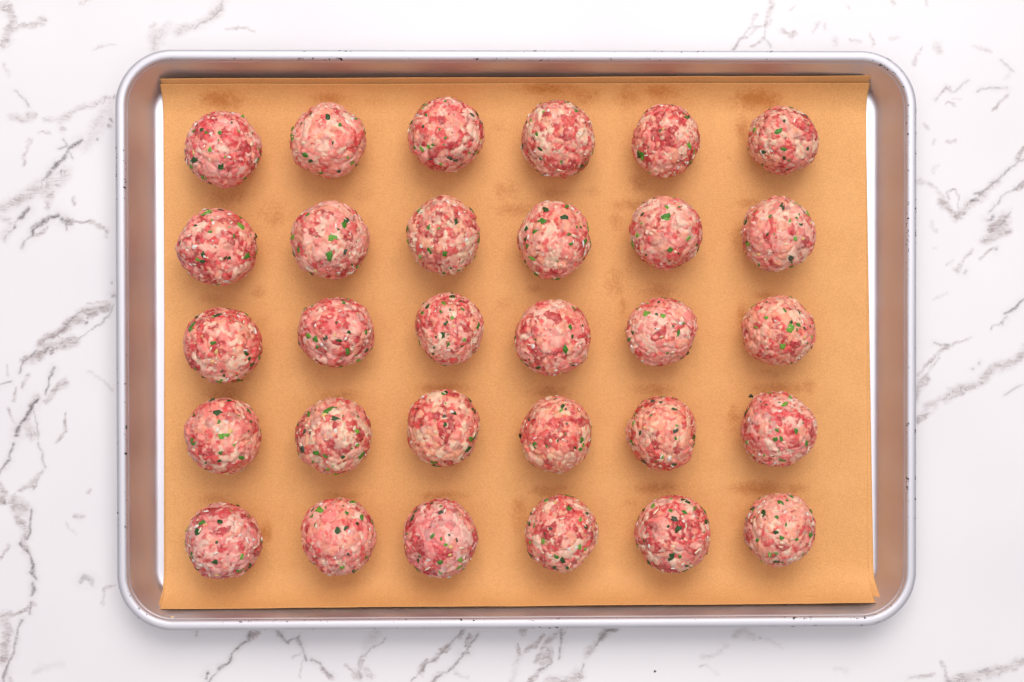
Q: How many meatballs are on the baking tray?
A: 30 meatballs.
